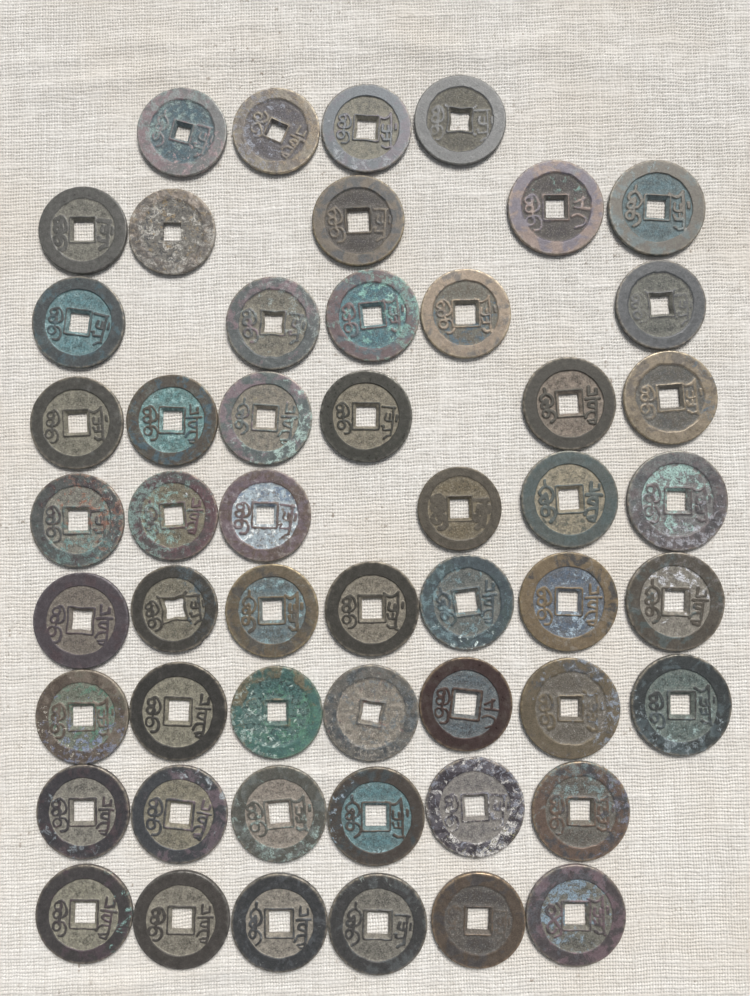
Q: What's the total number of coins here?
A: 52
